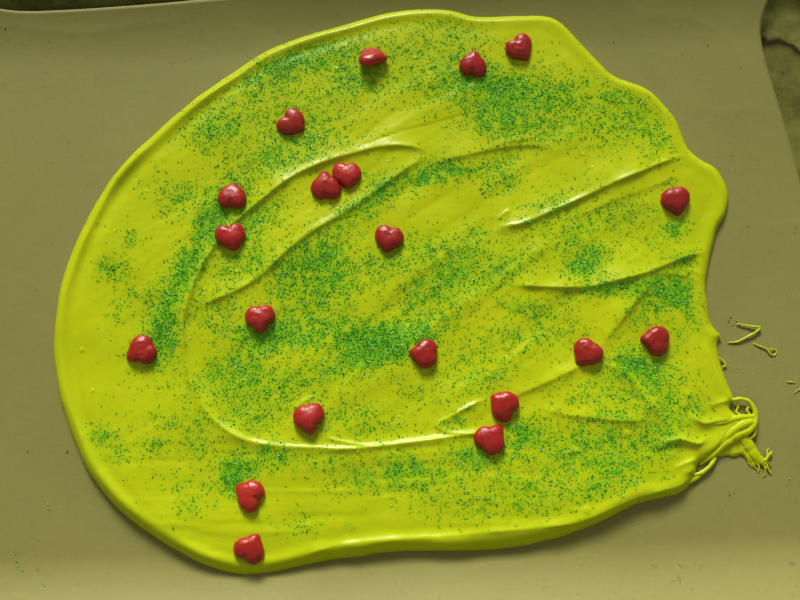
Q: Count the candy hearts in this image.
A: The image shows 20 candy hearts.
